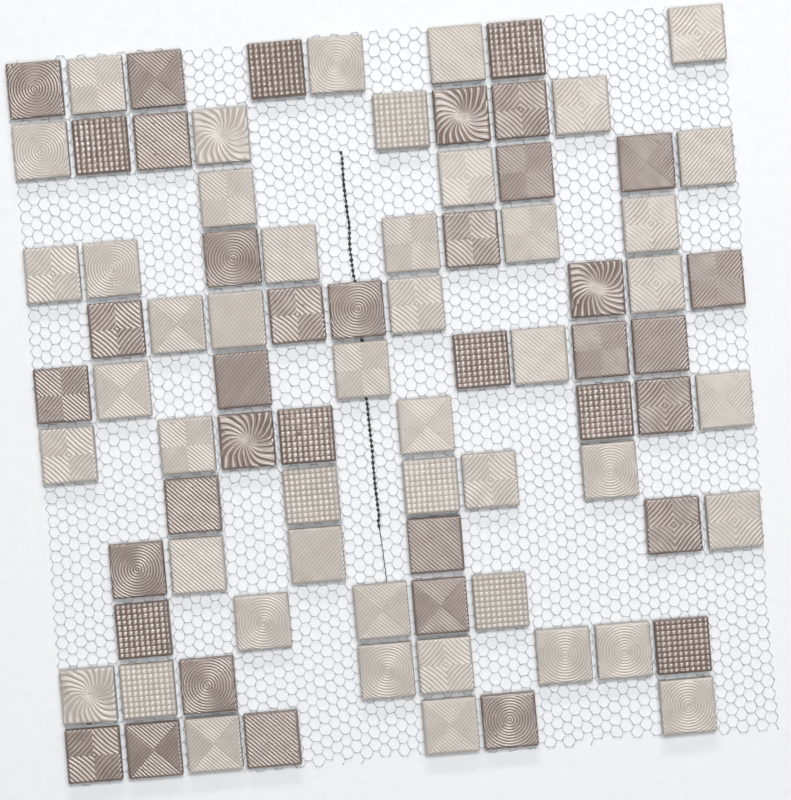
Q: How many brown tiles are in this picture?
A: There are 38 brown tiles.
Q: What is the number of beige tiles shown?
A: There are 47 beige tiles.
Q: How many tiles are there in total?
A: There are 85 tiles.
